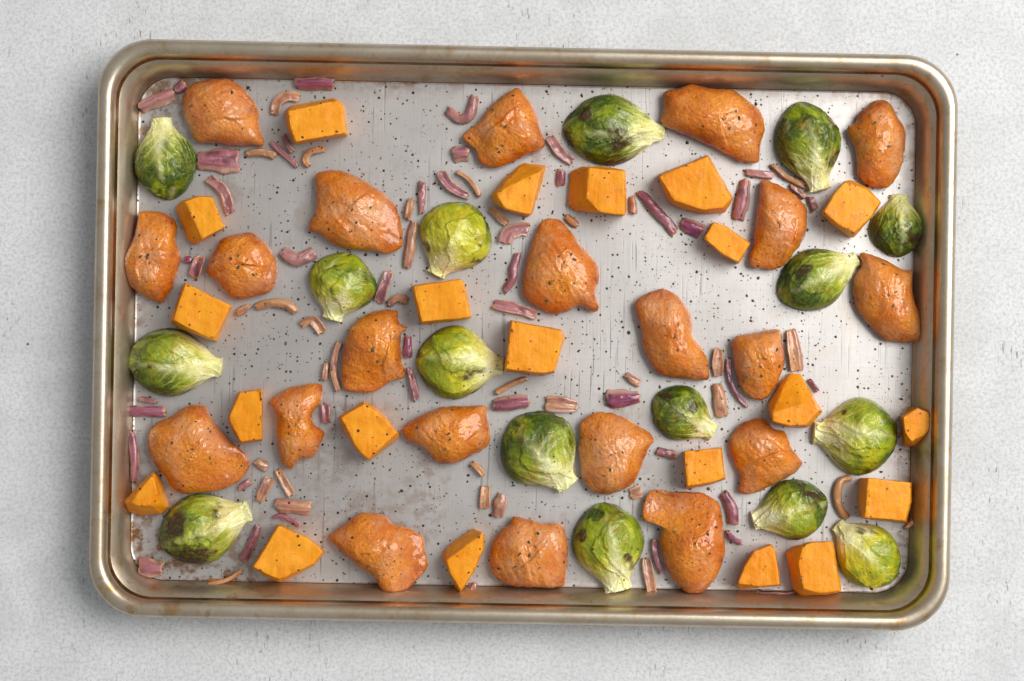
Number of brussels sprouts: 16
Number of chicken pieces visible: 21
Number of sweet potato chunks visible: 21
